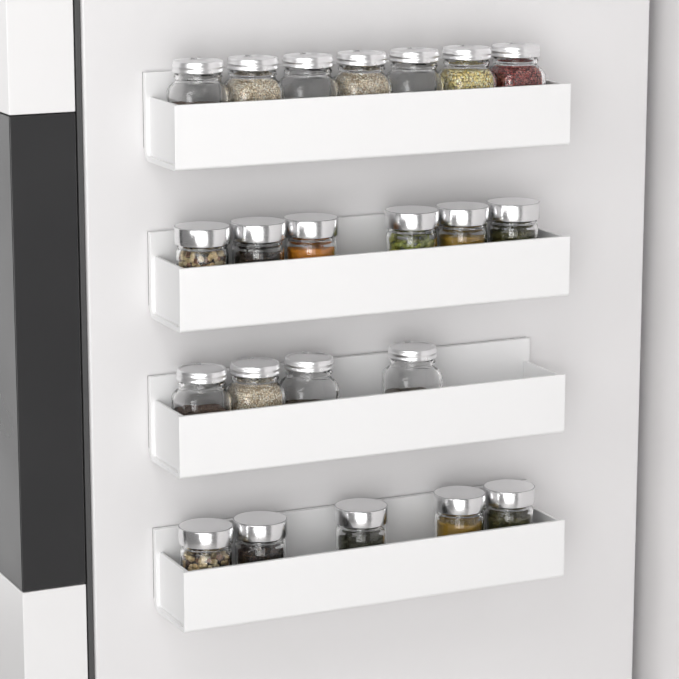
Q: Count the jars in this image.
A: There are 22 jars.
